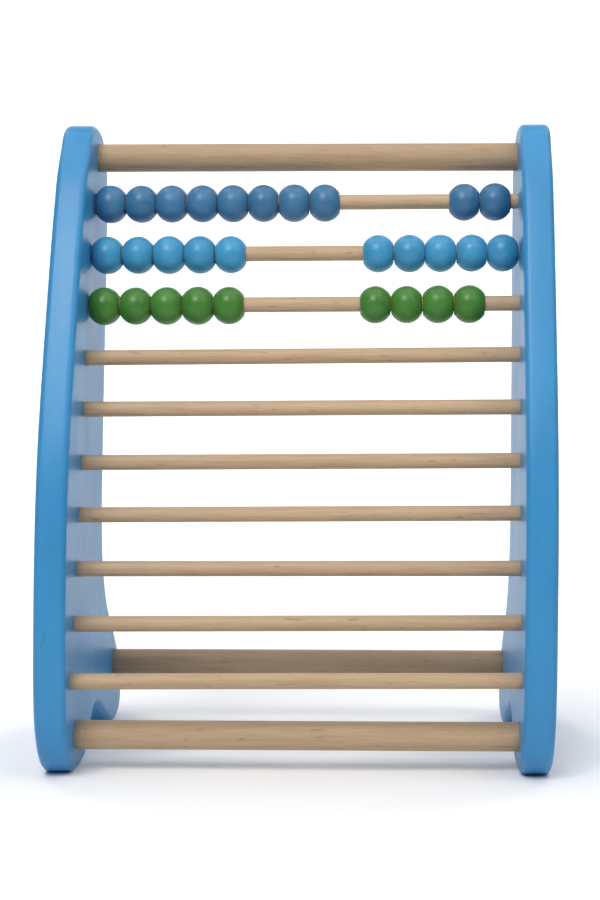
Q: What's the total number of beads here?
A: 29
